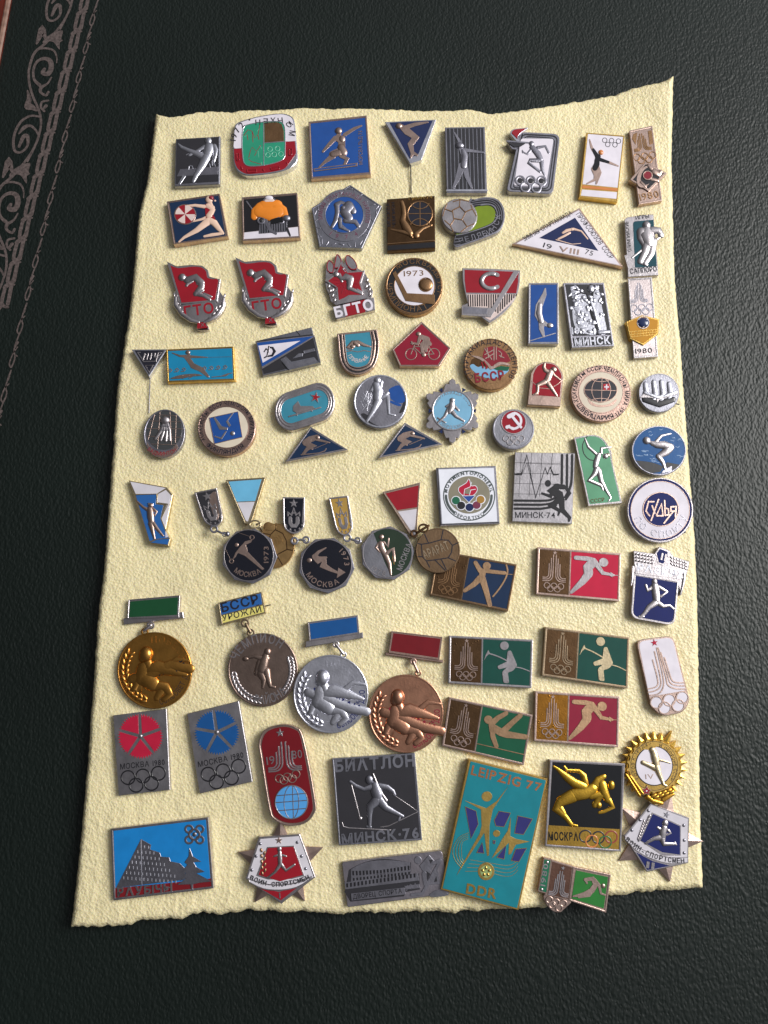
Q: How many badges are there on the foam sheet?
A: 75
